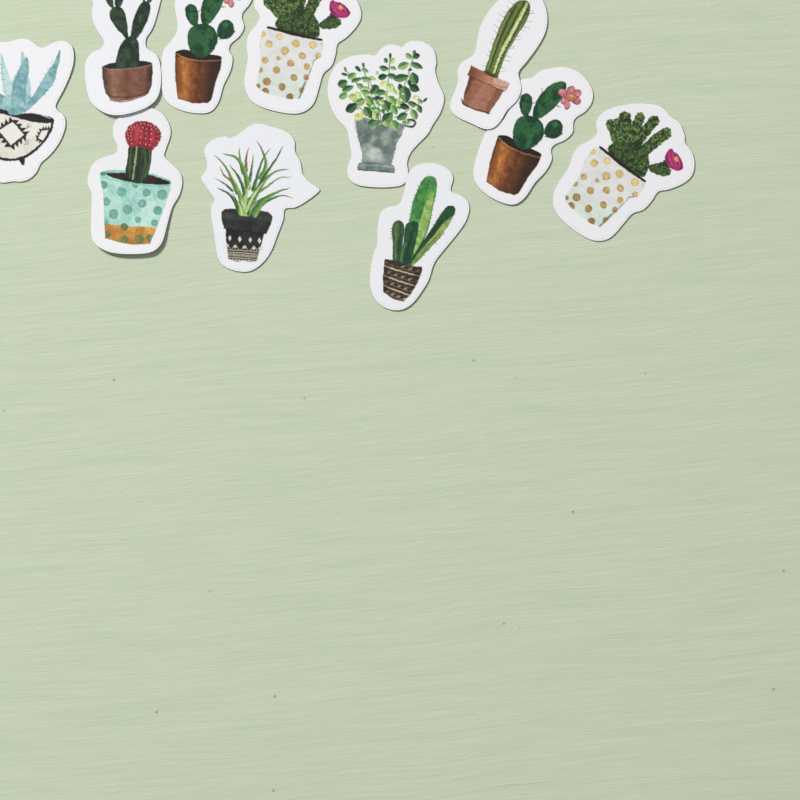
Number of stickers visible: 11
